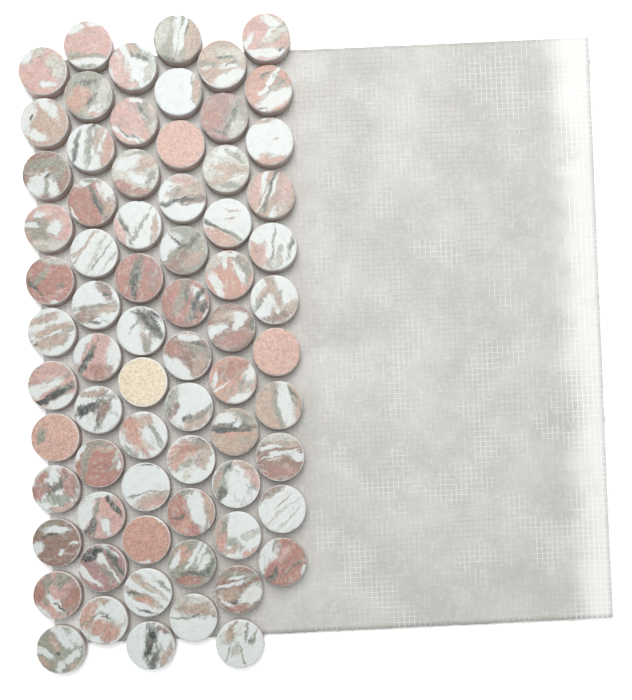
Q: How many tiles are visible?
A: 71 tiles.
